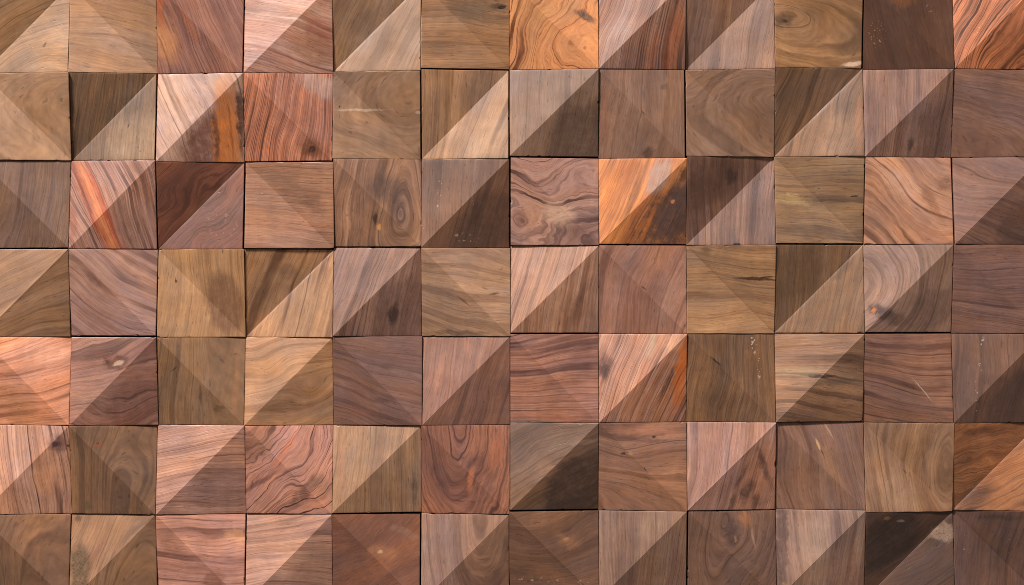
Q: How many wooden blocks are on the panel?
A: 84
